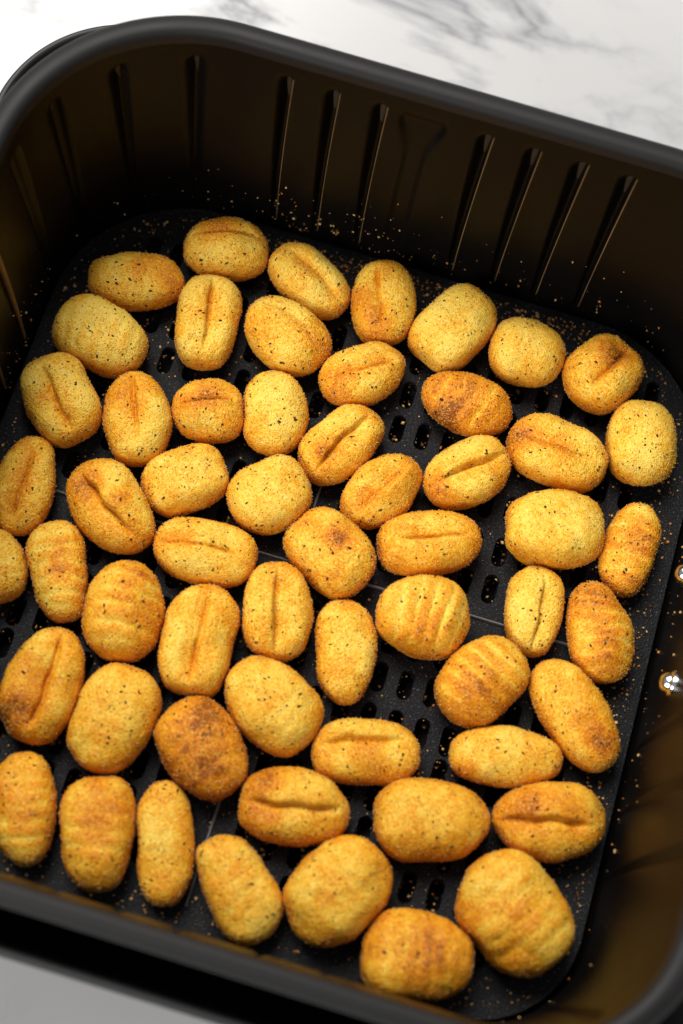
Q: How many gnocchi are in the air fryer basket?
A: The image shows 57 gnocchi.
